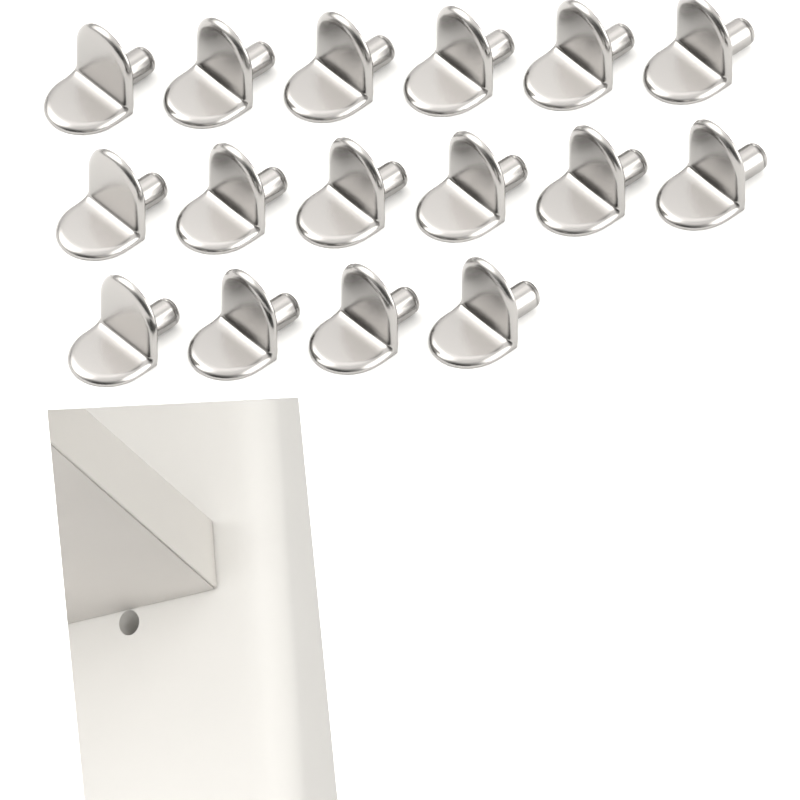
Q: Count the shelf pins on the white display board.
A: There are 16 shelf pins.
